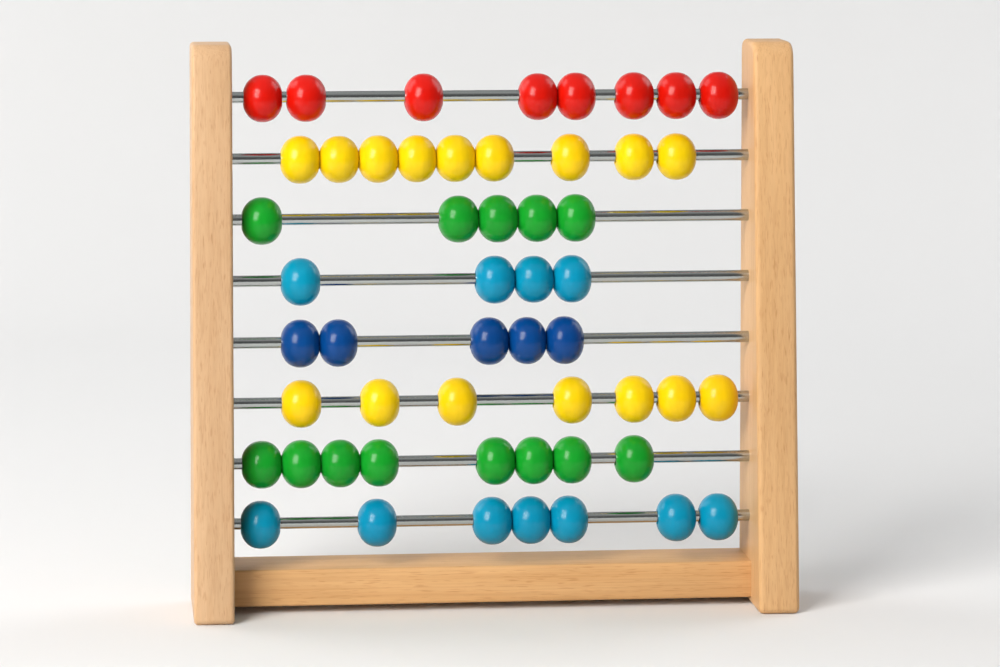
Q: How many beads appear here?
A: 53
